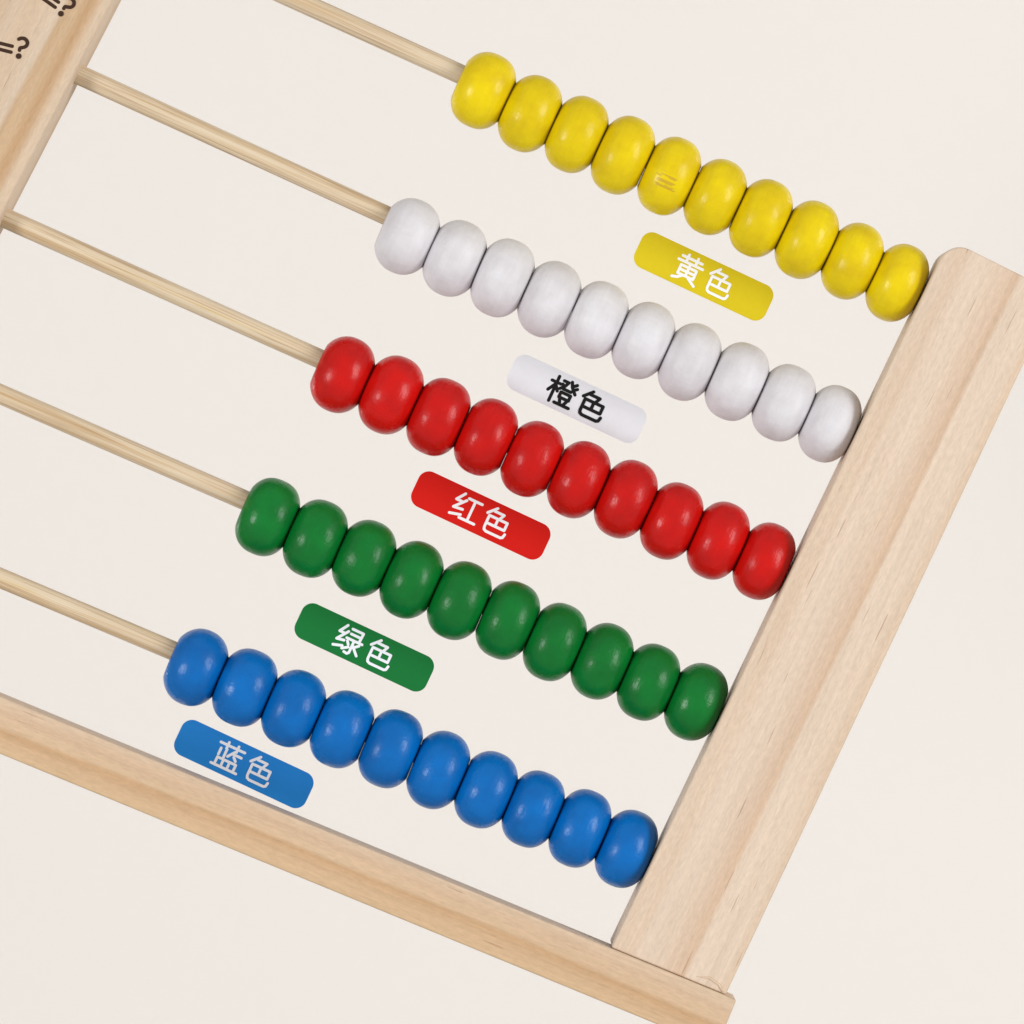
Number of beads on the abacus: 50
